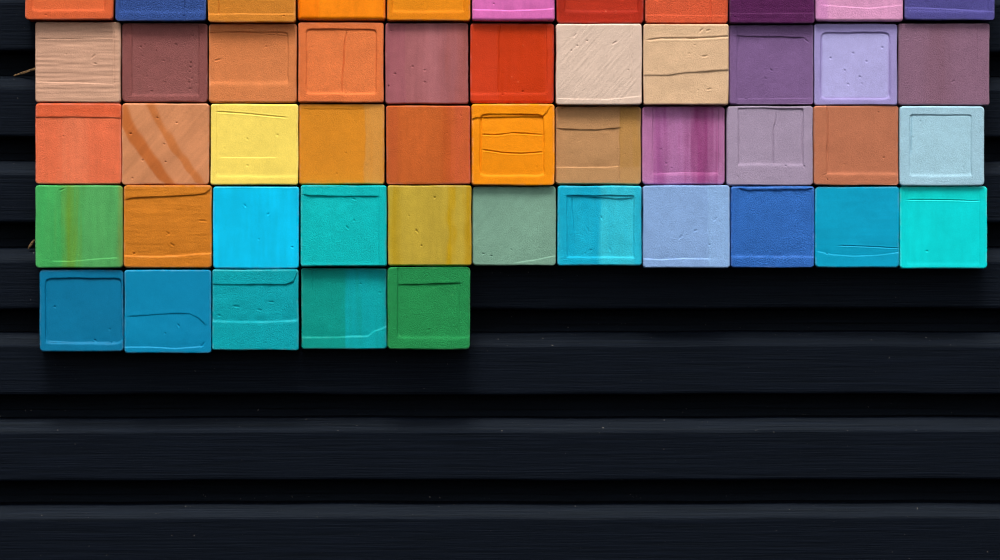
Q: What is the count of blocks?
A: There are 49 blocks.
